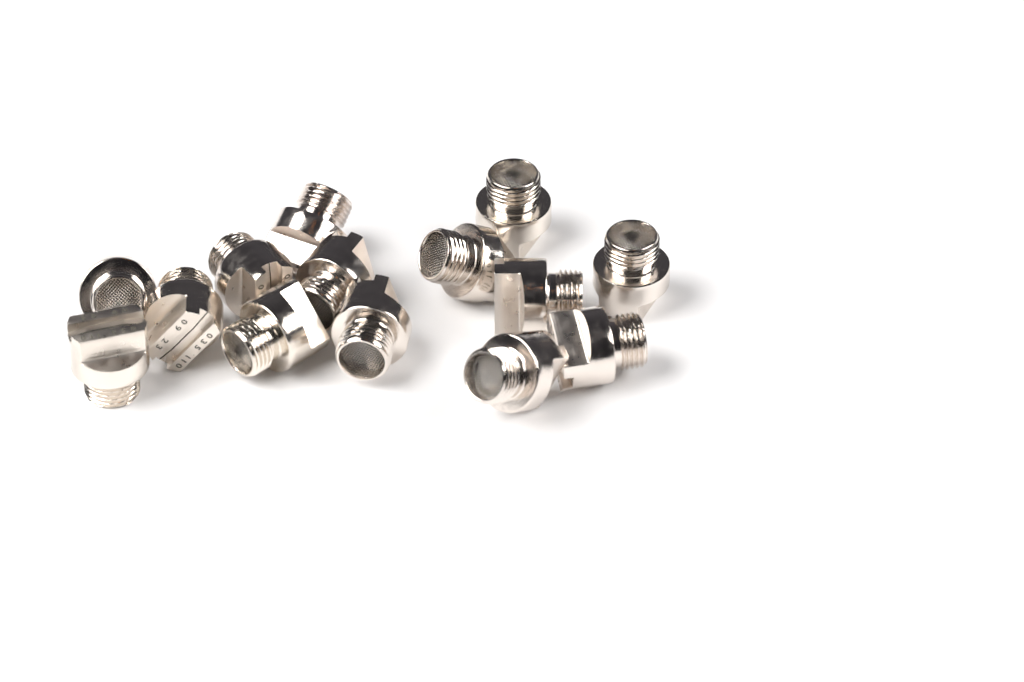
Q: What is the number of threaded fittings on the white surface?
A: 14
